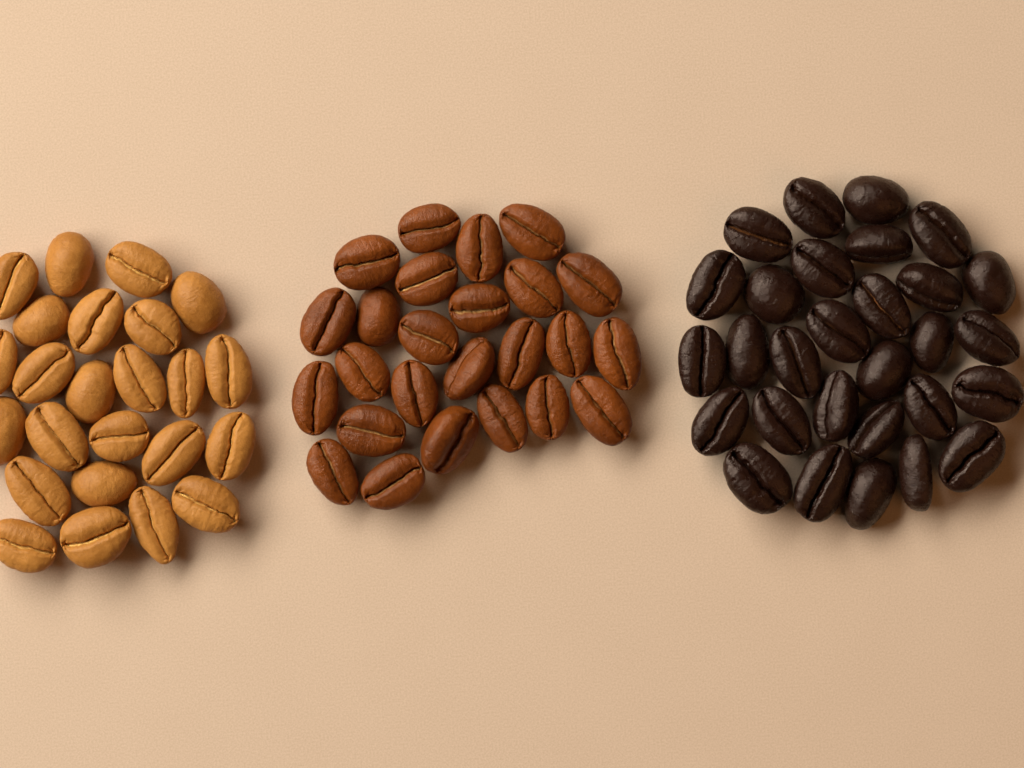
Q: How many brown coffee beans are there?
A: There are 25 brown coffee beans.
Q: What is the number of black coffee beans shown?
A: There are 29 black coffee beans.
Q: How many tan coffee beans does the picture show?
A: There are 24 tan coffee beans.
